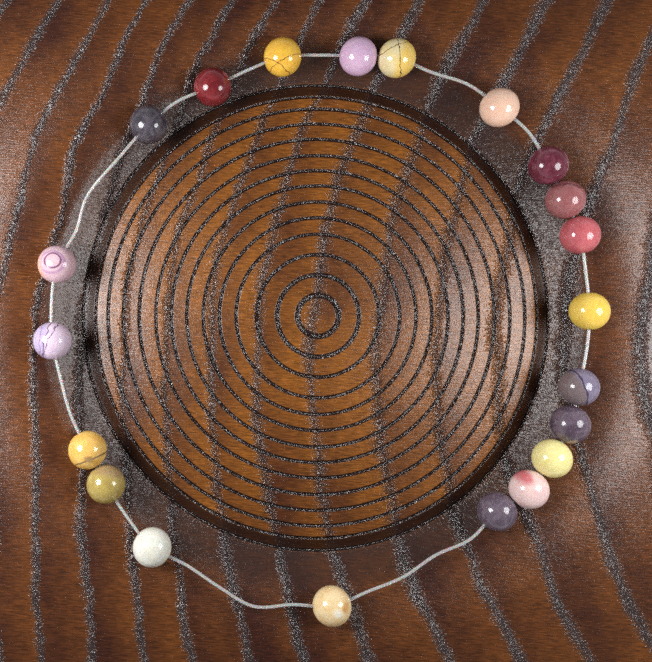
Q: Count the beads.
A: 21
